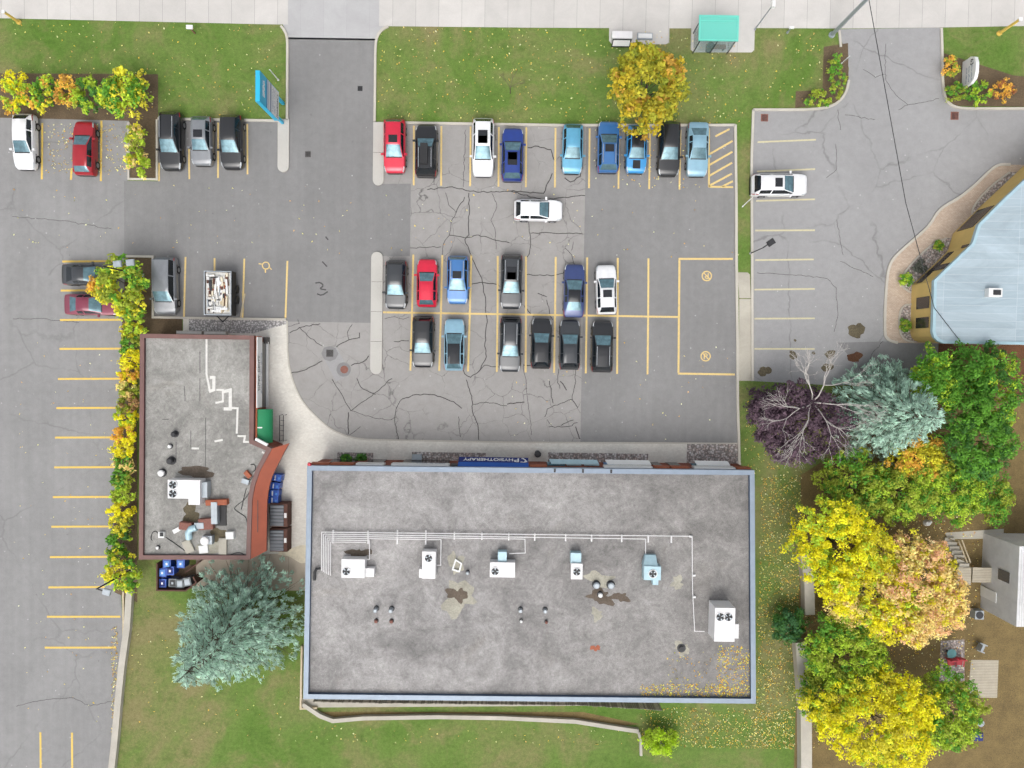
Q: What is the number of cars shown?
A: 31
